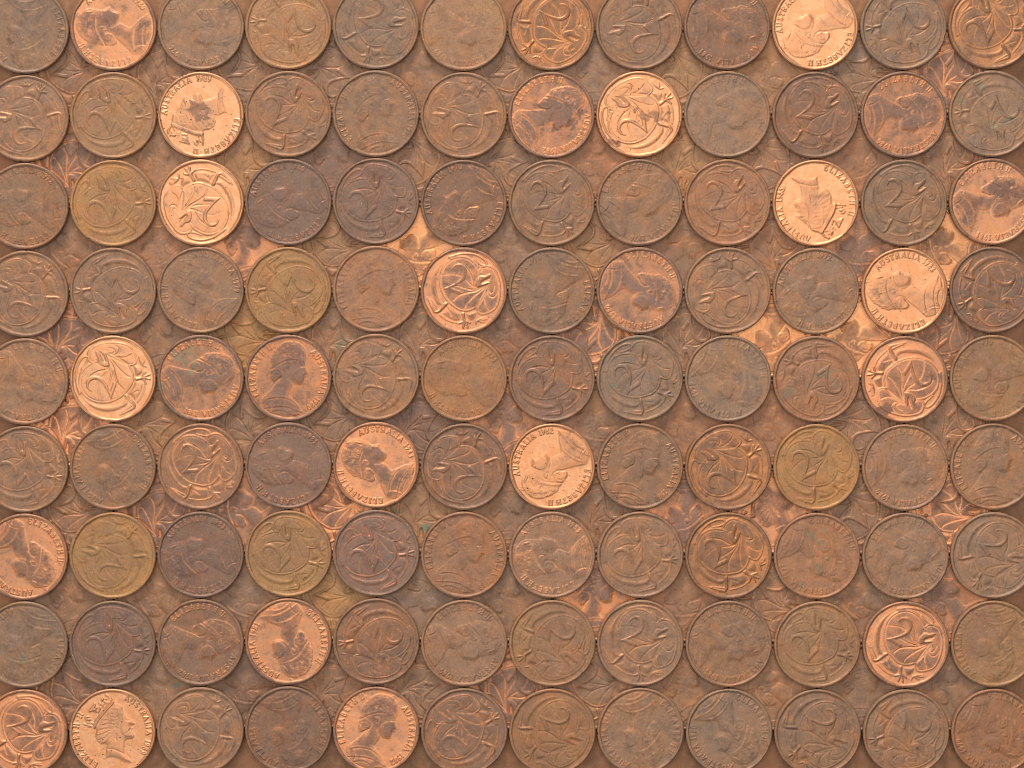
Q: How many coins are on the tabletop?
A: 196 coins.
